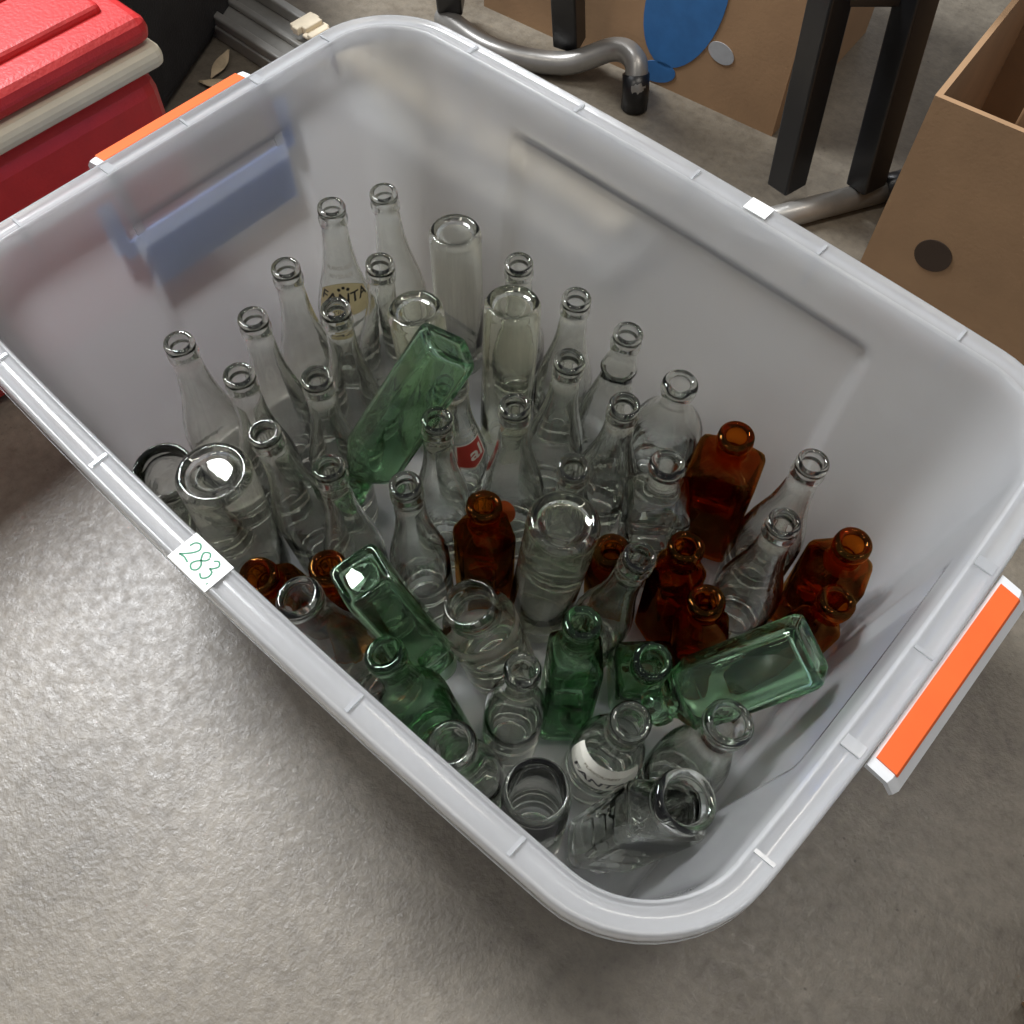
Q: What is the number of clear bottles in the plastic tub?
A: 32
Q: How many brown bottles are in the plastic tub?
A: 9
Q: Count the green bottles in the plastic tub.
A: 6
